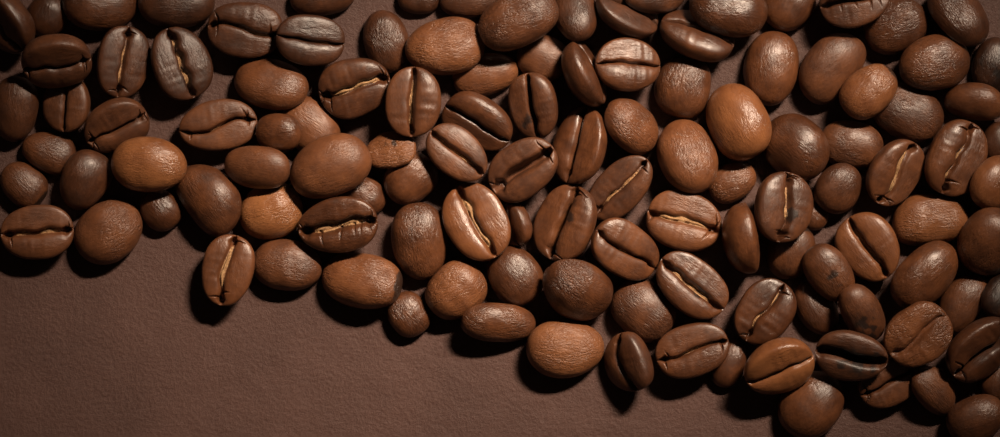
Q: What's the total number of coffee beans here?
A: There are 120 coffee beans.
